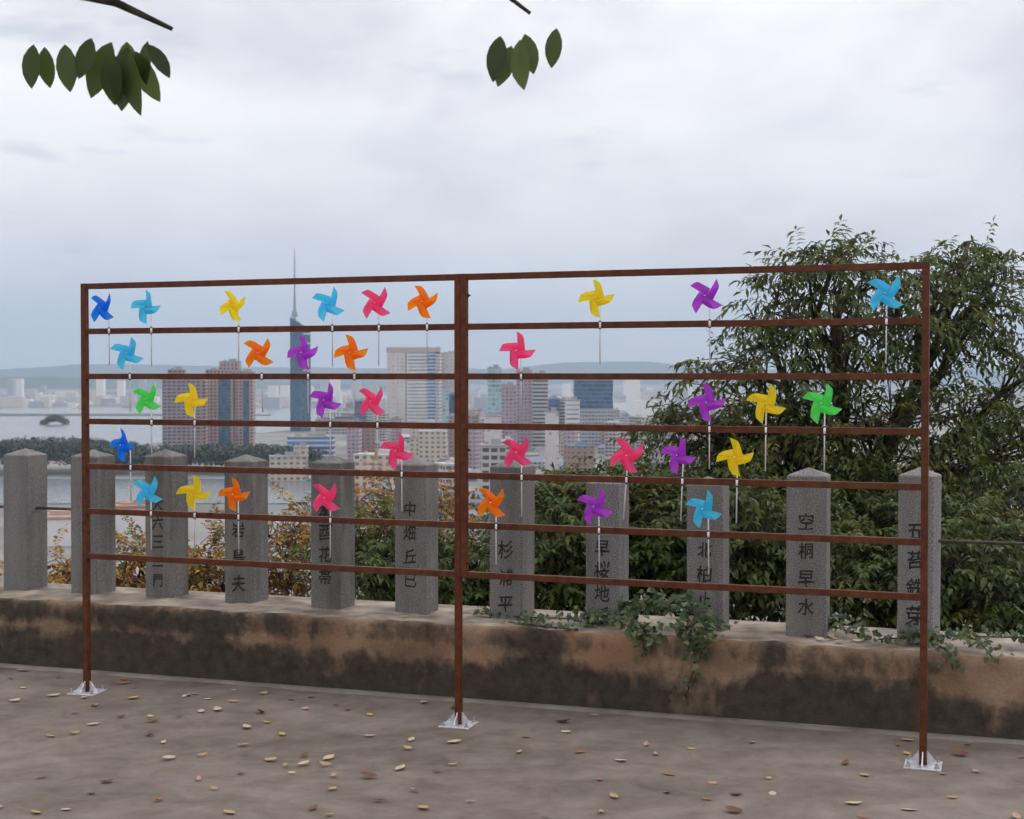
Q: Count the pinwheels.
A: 34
